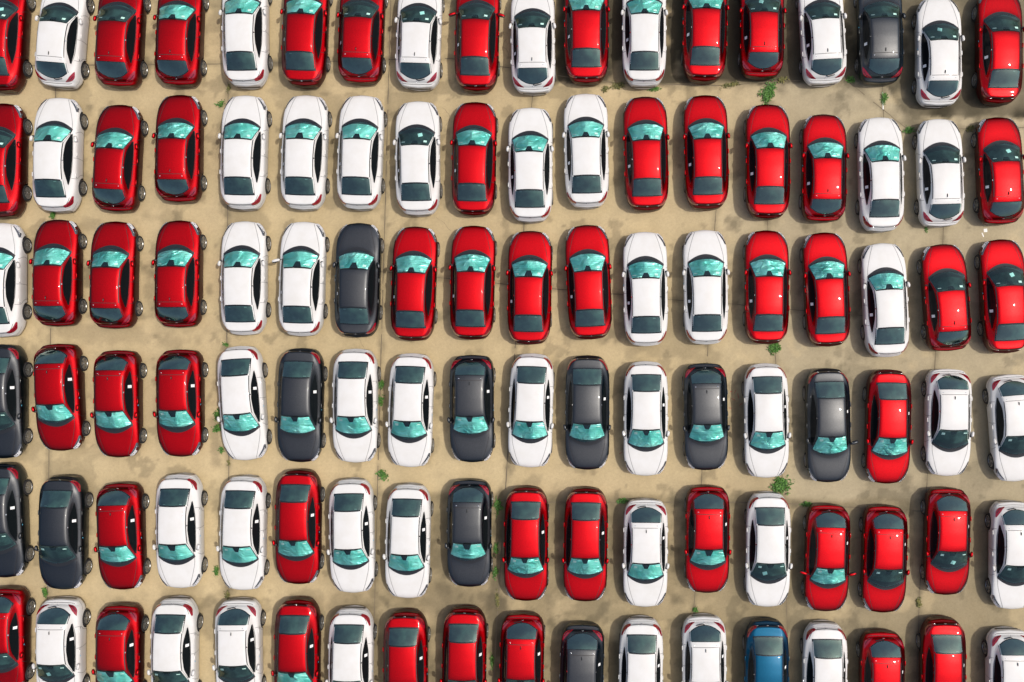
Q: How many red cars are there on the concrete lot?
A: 50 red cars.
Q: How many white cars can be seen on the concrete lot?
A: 45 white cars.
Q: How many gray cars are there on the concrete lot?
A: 12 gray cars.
